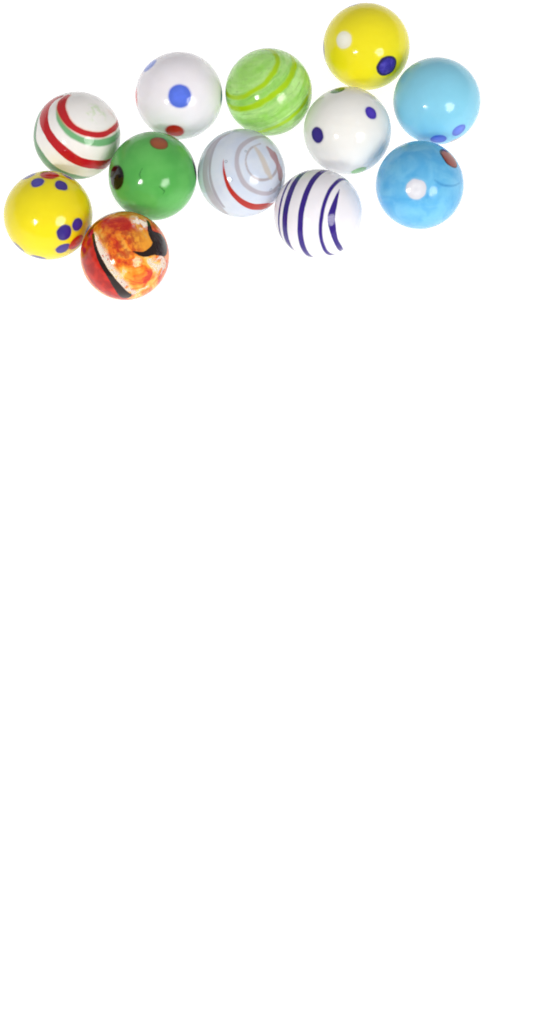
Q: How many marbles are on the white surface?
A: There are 12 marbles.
